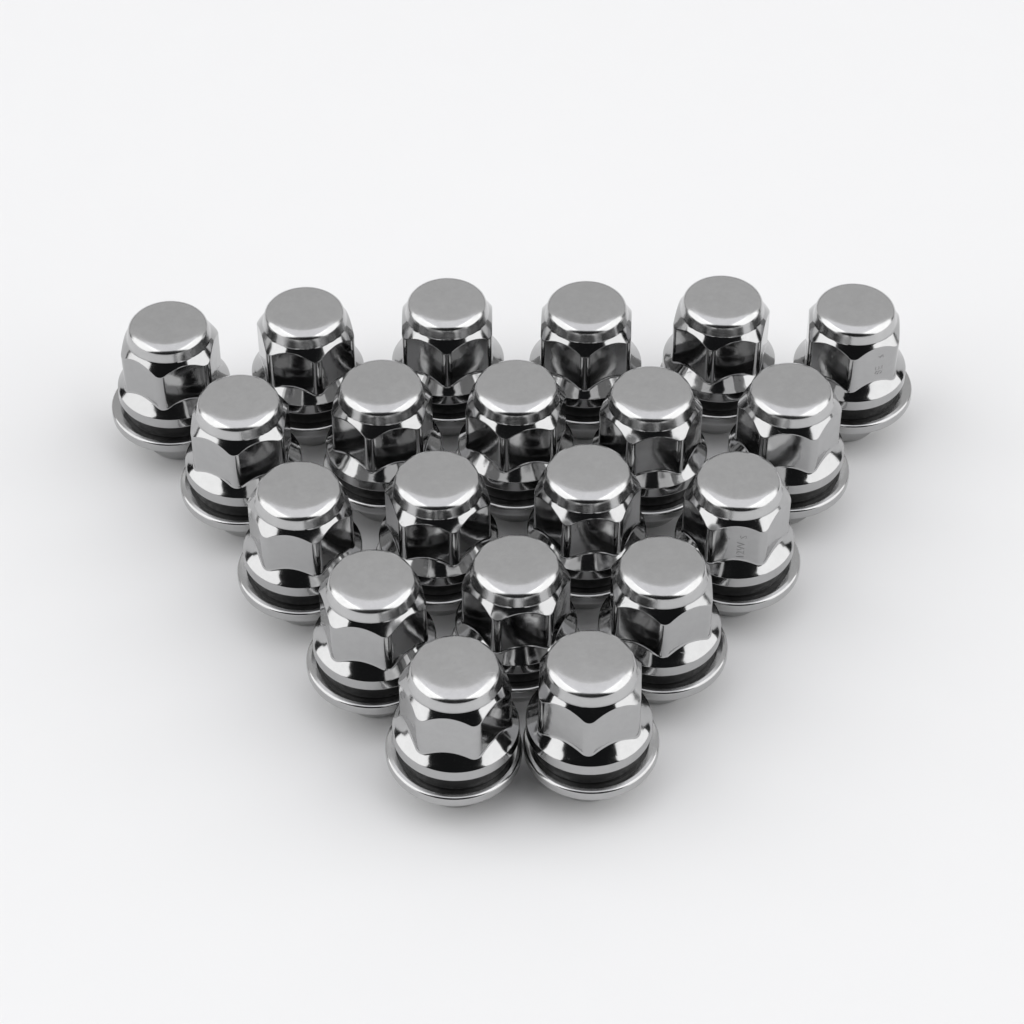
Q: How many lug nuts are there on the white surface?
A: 20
